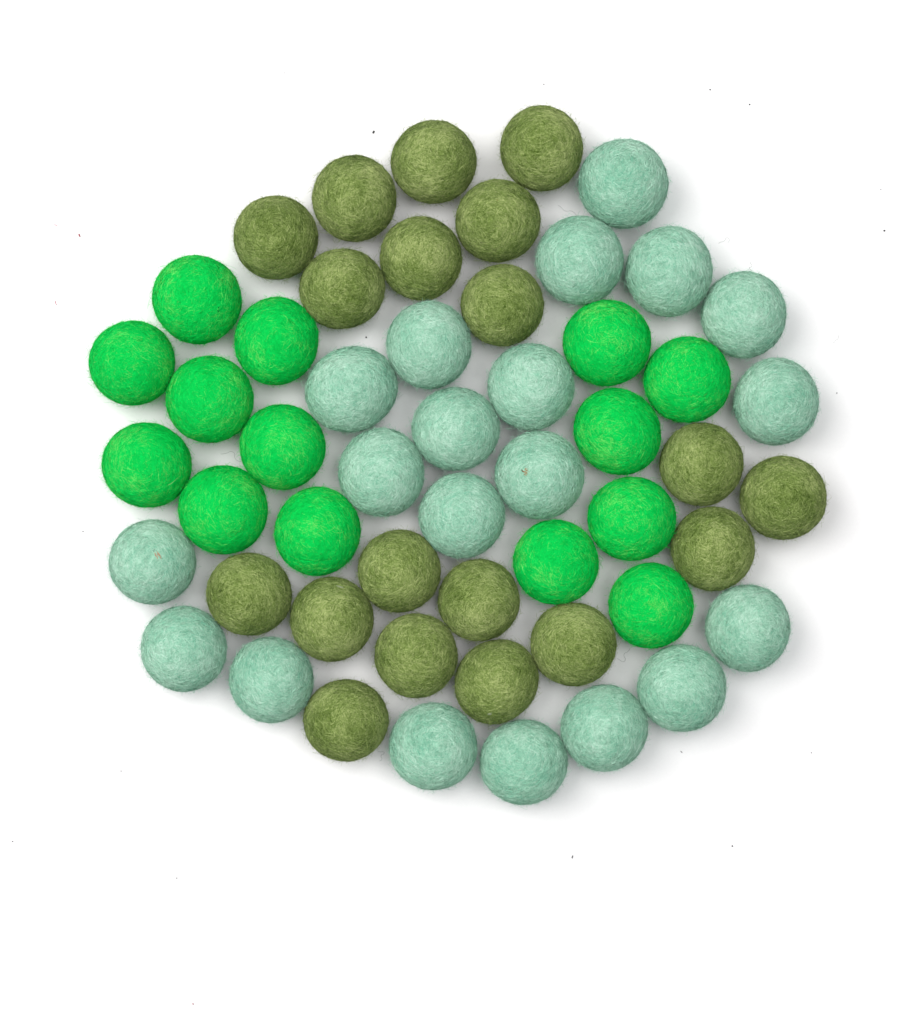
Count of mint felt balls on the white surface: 20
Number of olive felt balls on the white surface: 19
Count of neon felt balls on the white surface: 14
